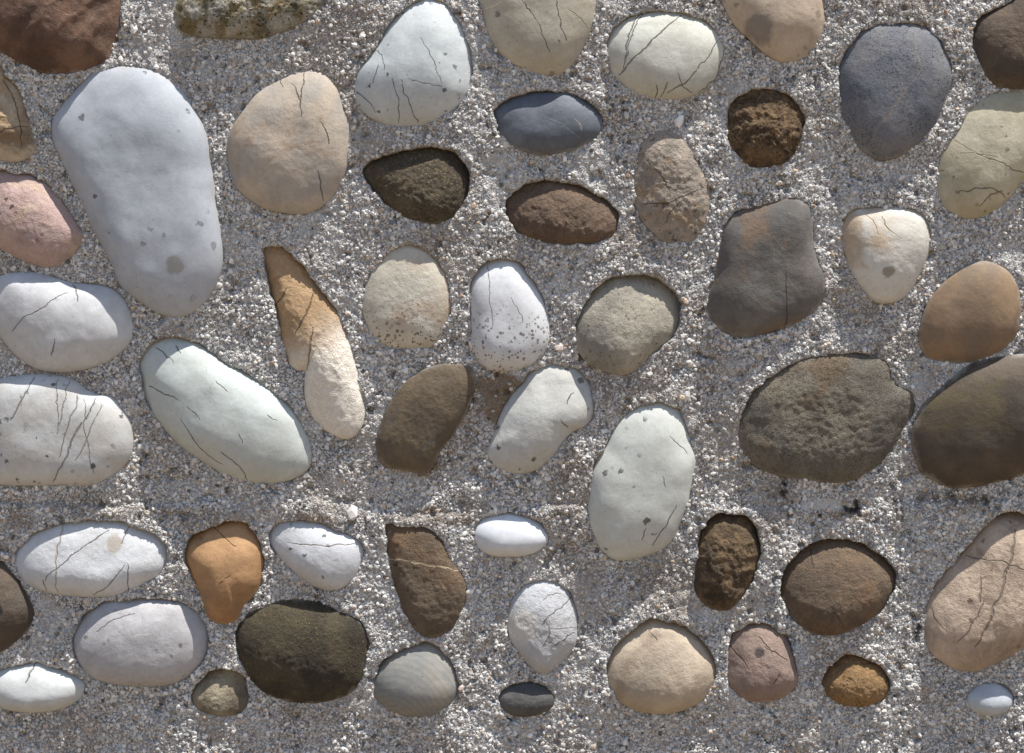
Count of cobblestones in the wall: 53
